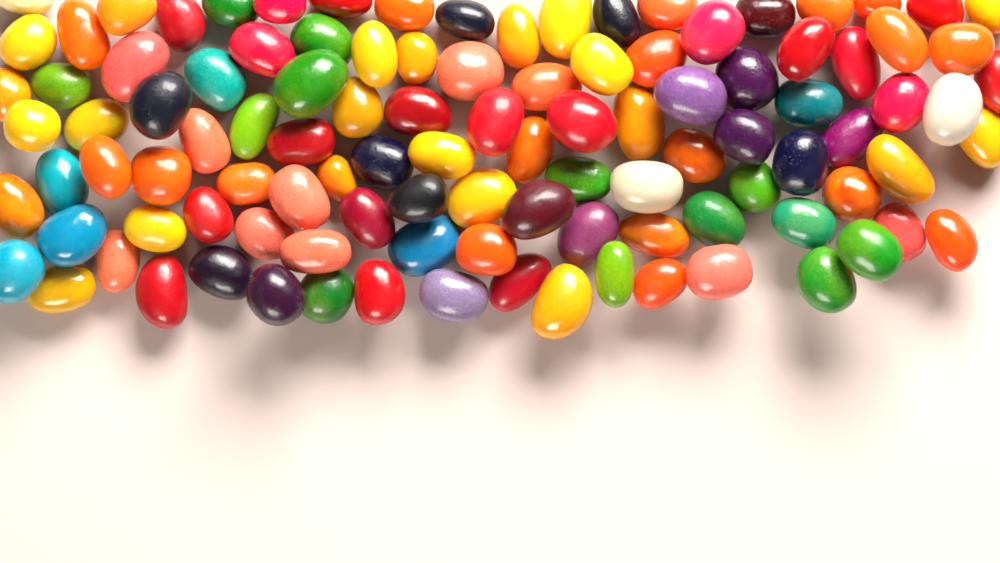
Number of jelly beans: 107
